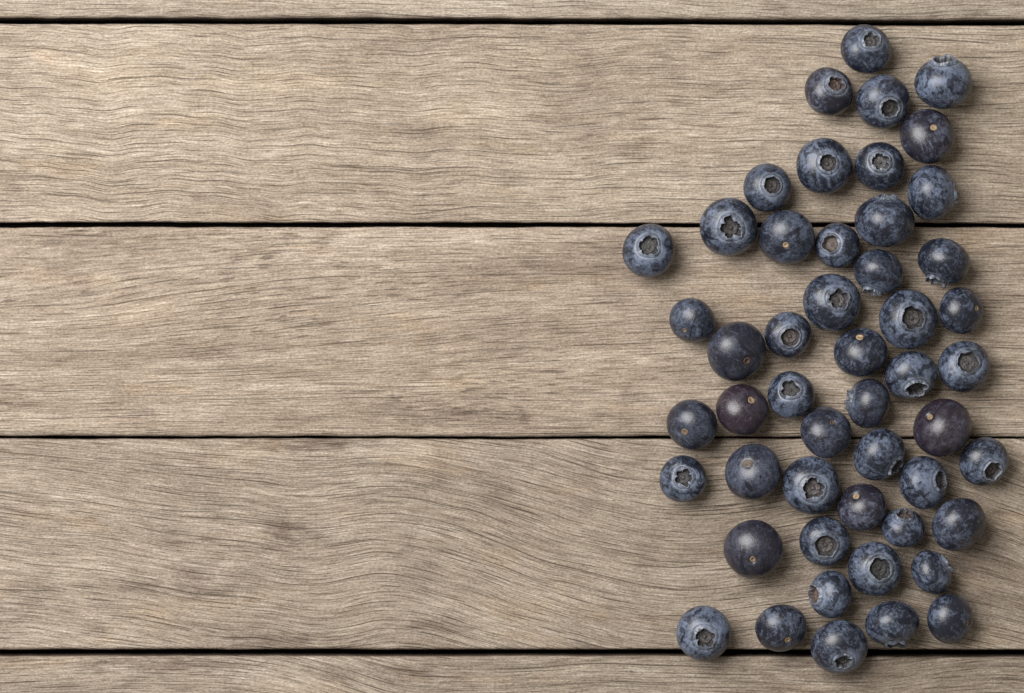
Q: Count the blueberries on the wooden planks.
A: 50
